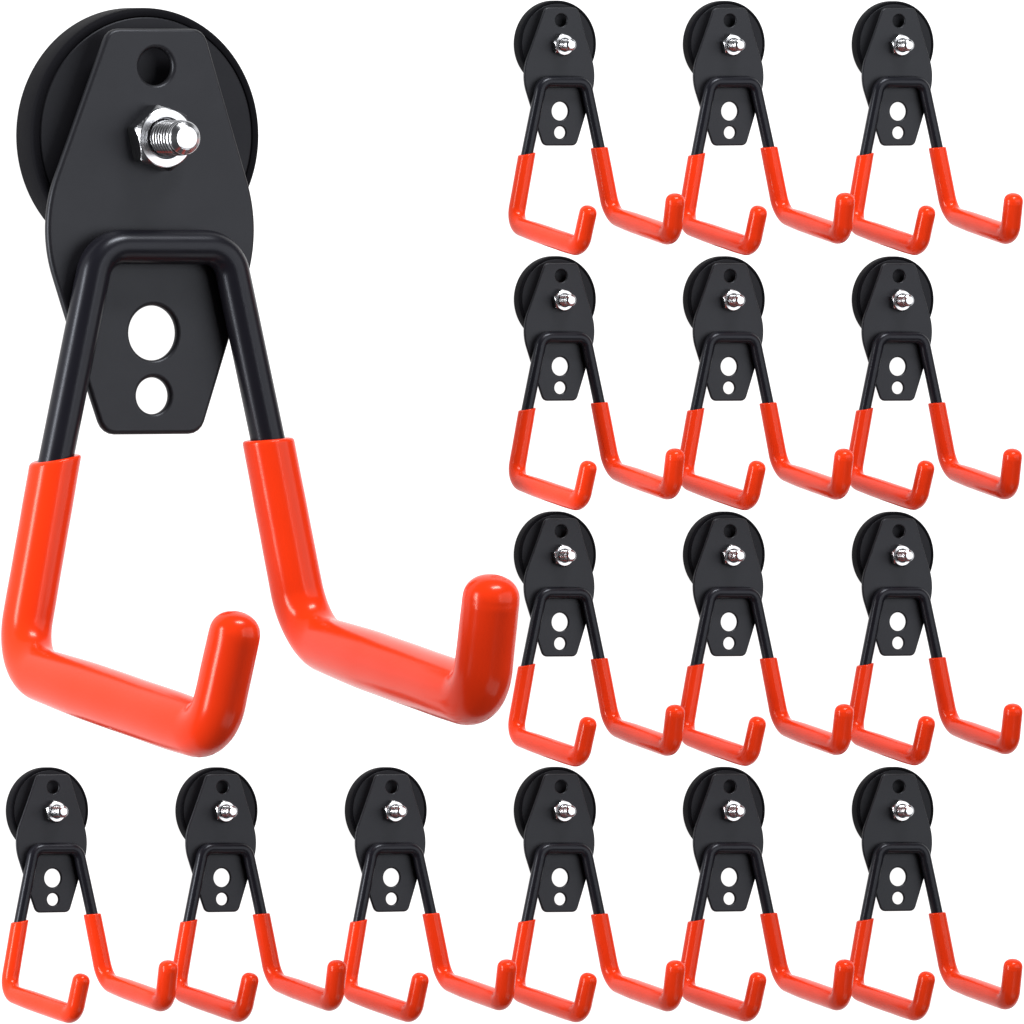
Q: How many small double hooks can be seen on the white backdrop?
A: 15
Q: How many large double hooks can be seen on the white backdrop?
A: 1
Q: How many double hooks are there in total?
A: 16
